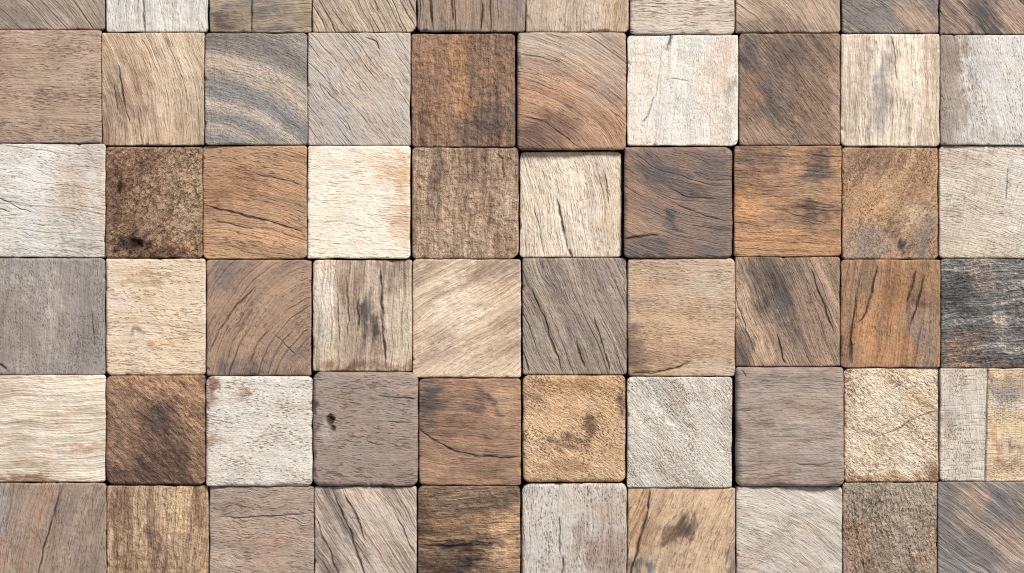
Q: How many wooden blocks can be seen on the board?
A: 60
